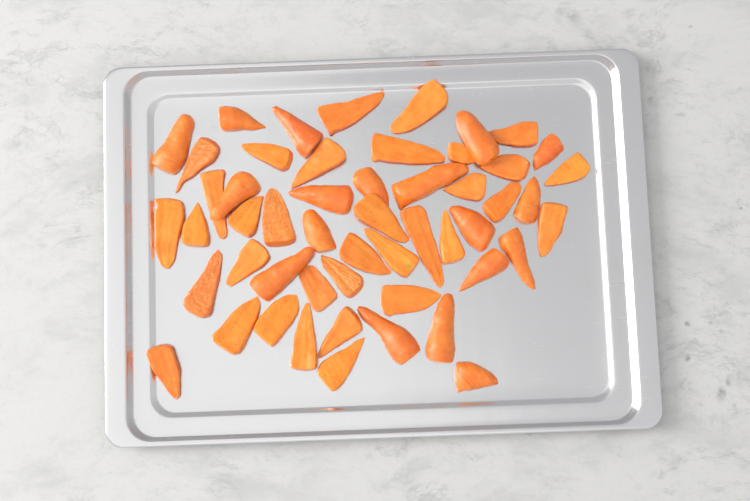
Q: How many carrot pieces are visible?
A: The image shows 52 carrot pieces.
